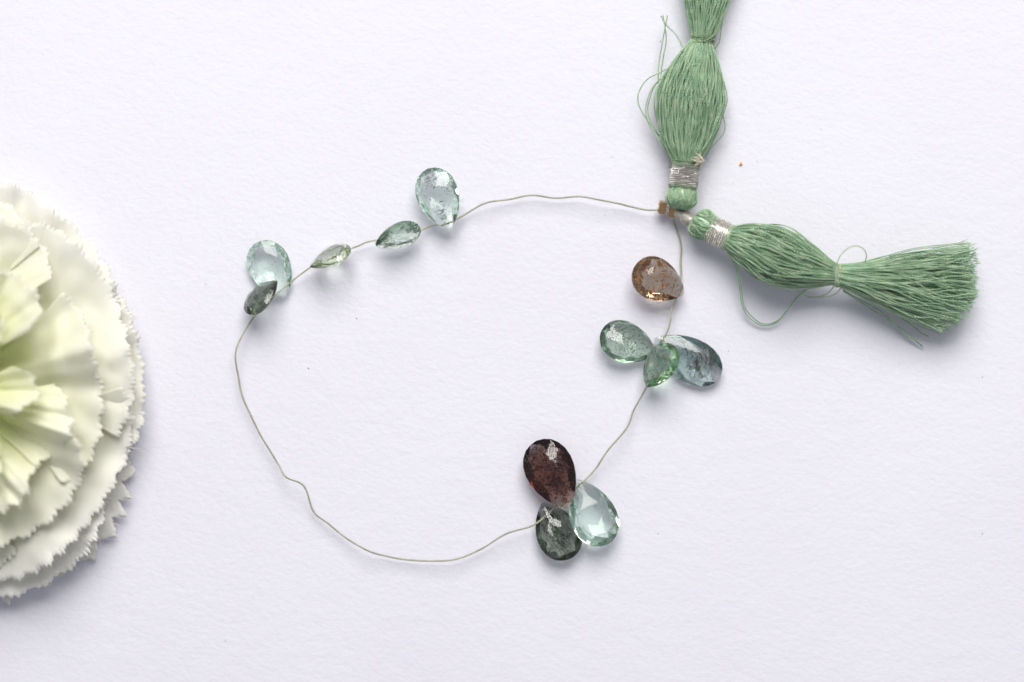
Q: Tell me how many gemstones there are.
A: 12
